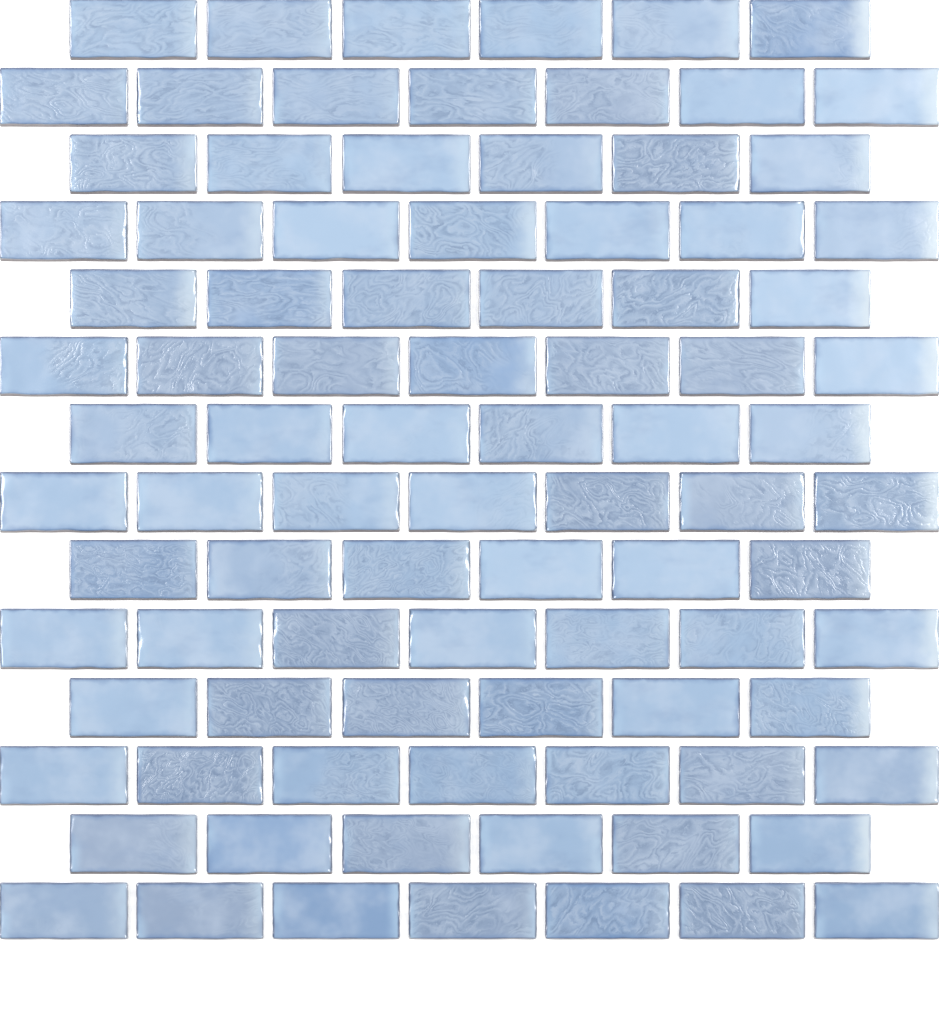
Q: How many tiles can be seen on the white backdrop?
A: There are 91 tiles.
